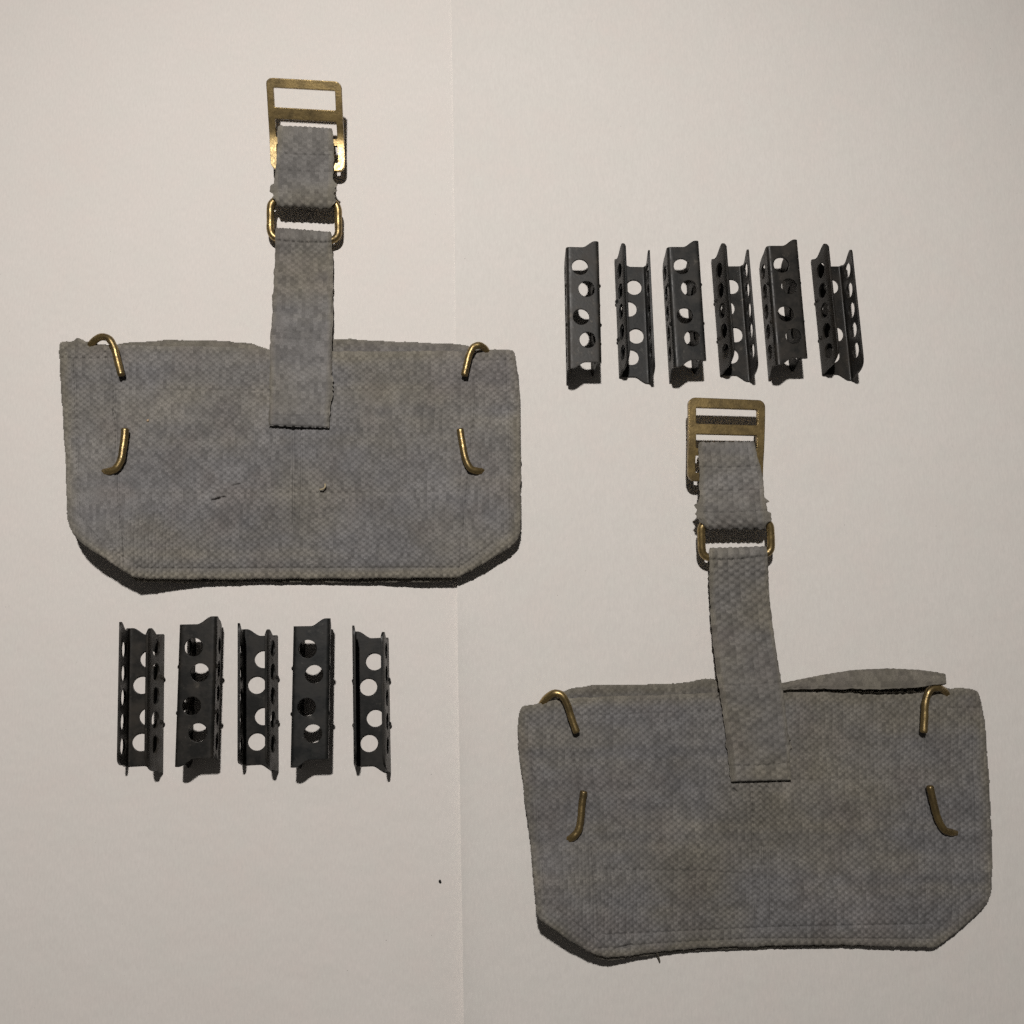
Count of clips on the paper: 11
